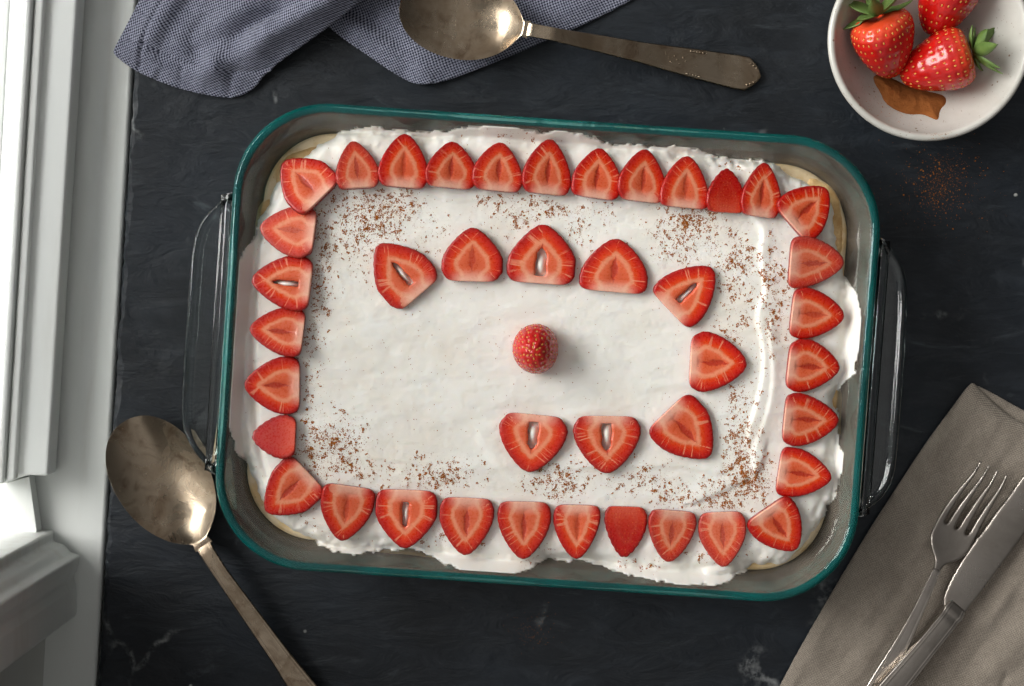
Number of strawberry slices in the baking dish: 41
